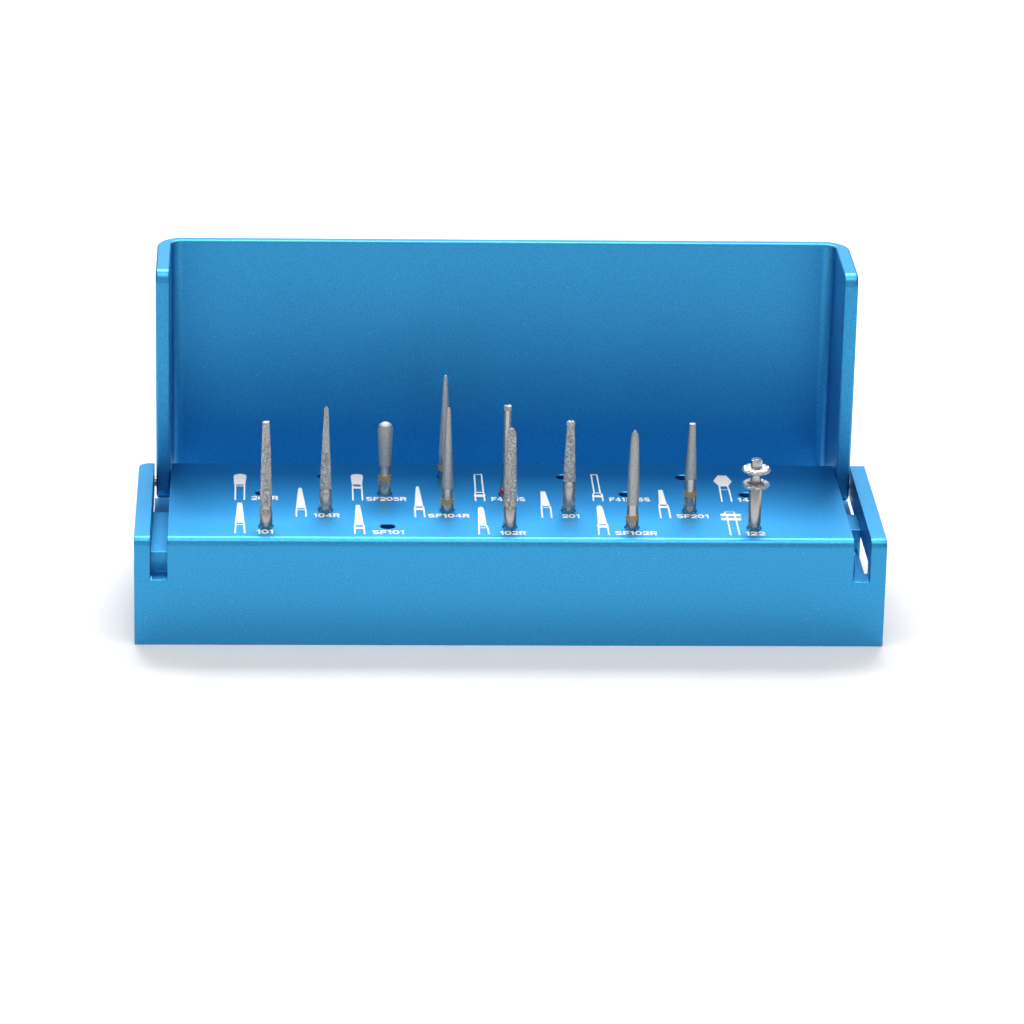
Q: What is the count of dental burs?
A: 11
